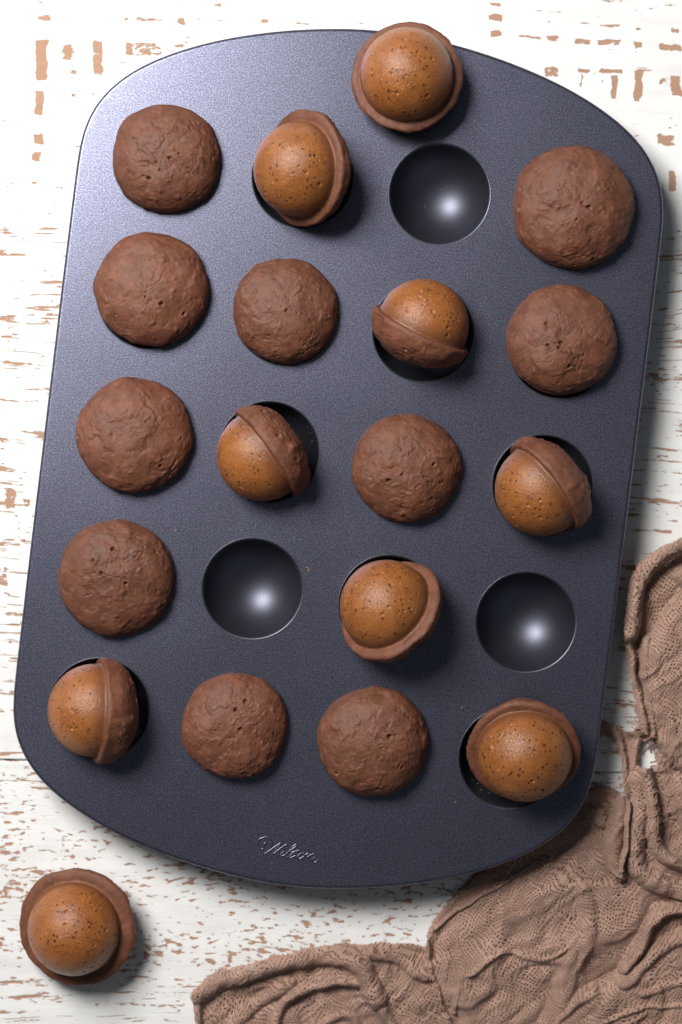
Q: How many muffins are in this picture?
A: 19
